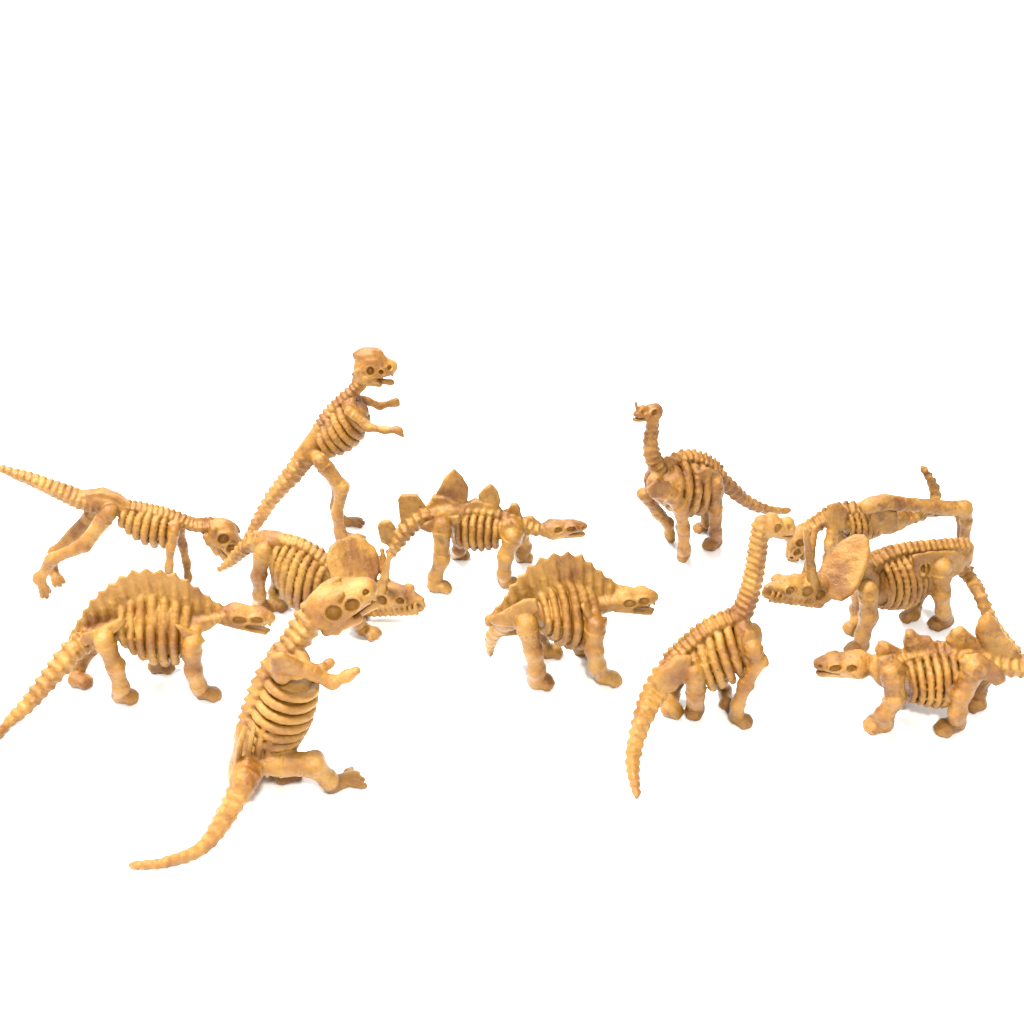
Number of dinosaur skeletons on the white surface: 12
